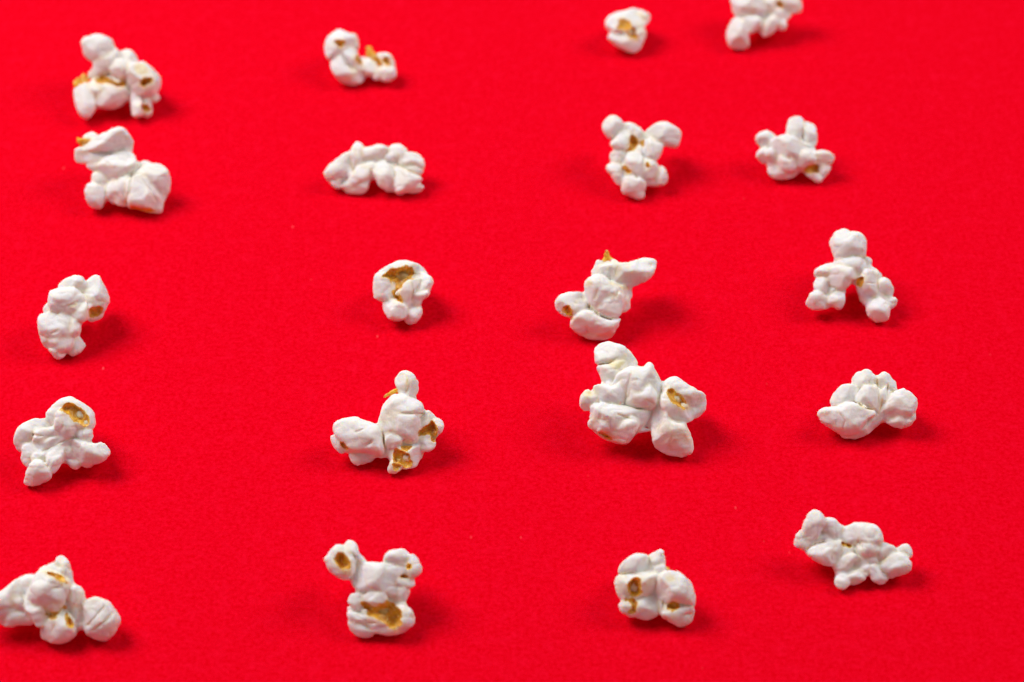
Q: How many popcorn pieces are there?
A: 20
